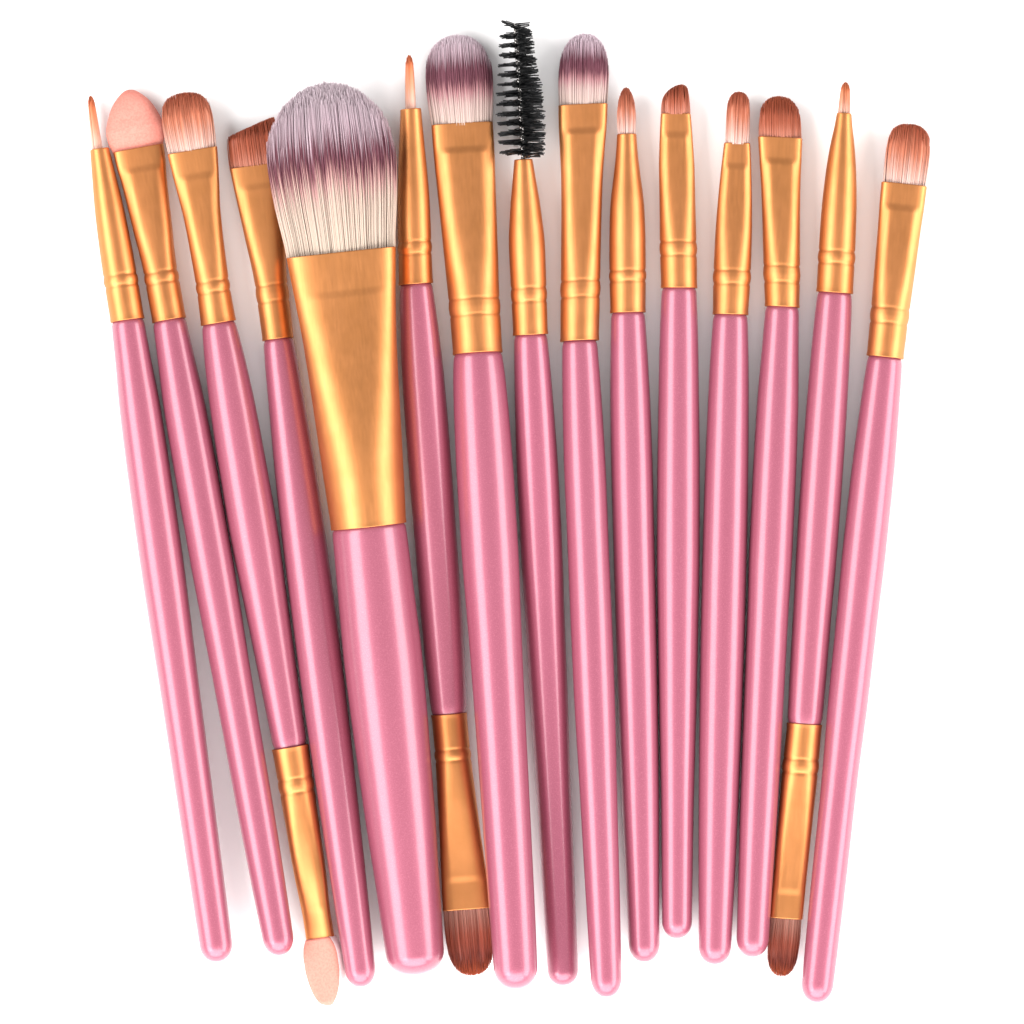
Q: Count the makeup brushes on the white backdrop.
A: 15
